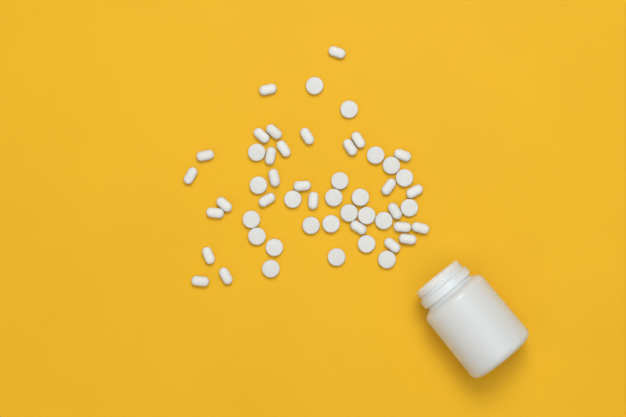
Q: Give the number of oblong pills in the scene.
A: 29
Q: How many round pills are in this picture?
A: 24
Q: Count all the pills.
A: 53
